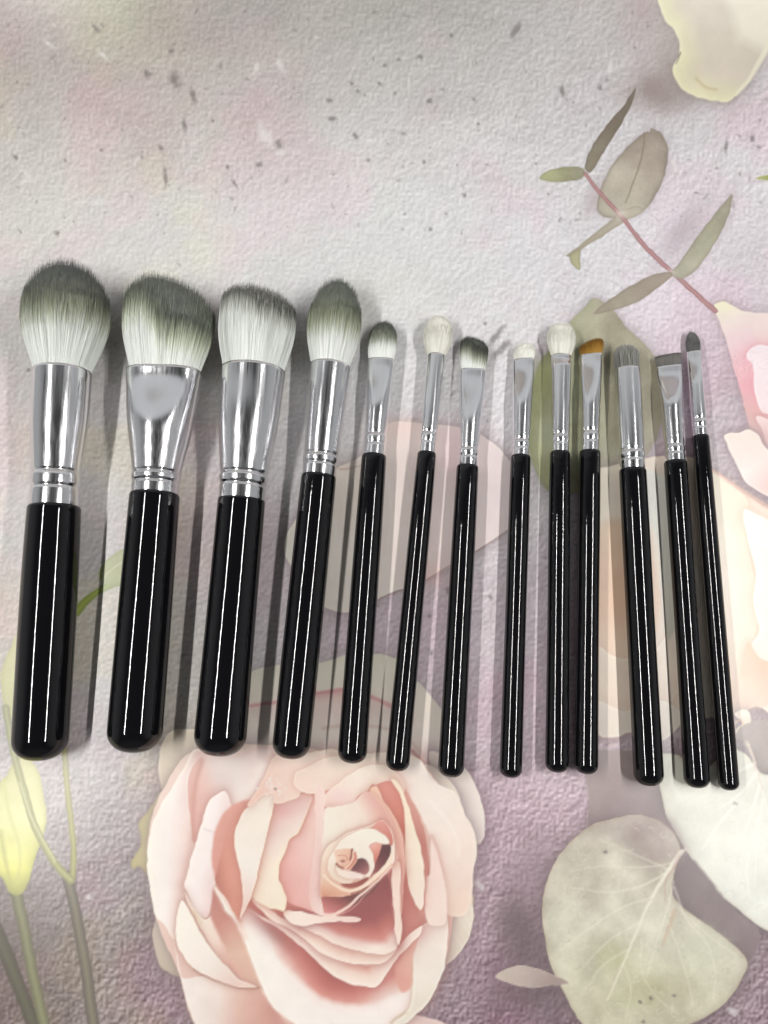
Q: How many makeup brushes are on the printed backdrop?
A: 13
